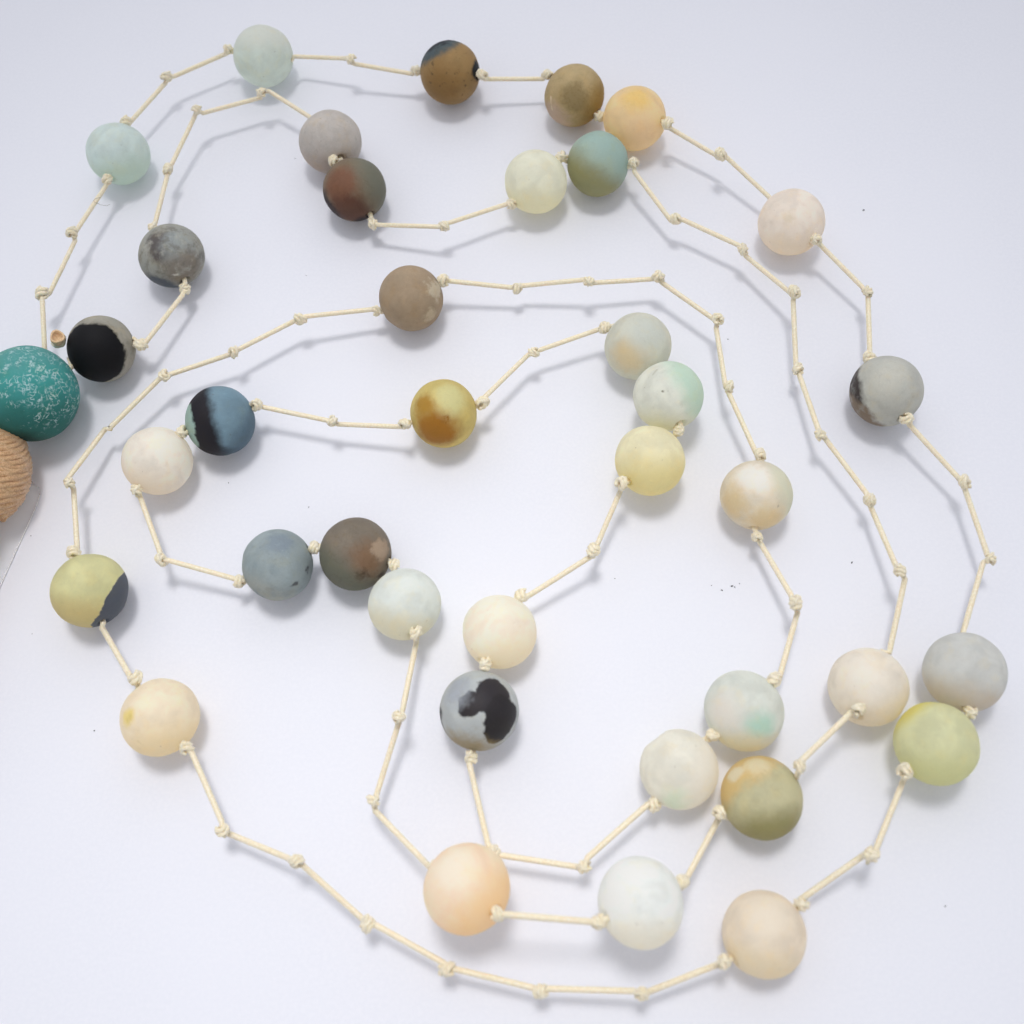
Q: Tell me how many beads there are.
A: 38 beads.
